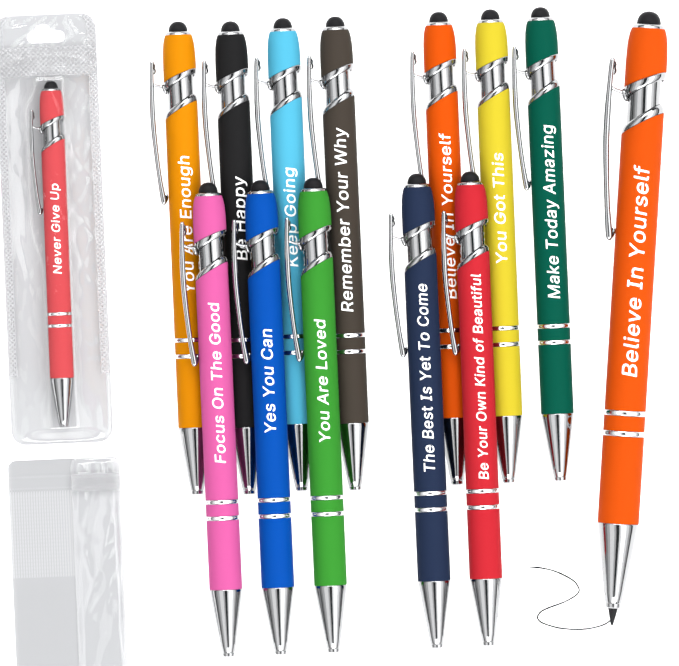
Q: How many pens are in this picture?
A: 14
